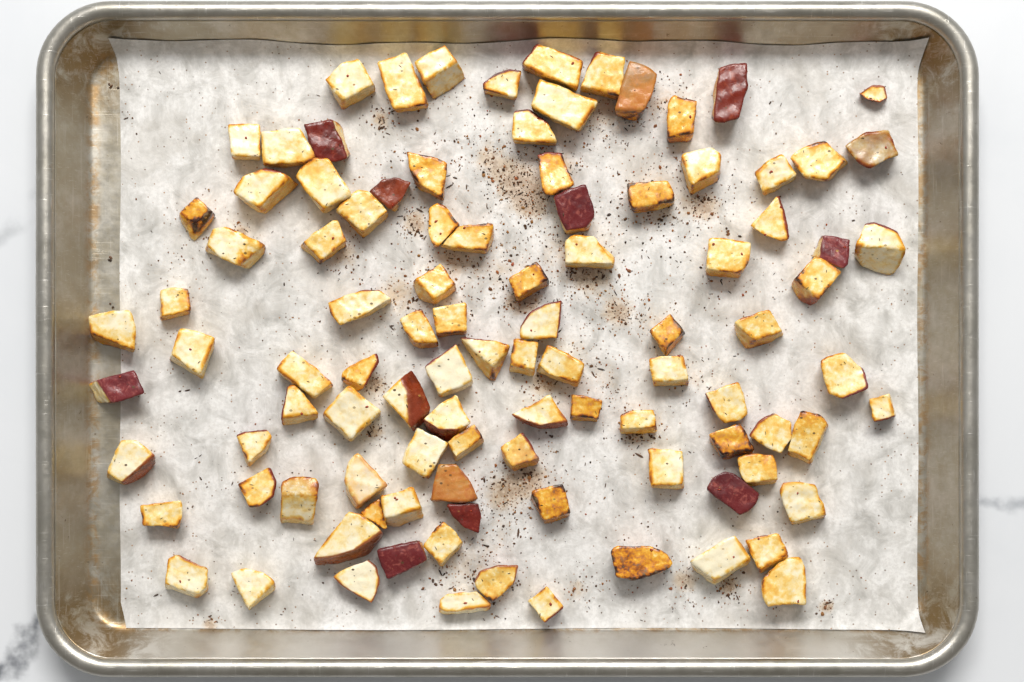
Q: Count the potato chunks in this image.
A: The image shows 101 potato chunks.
